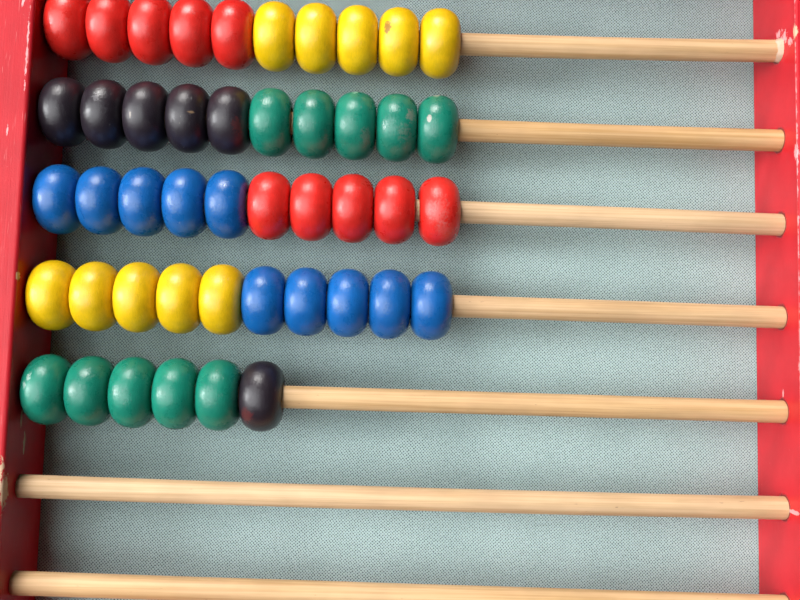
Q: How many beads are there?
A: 46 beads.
